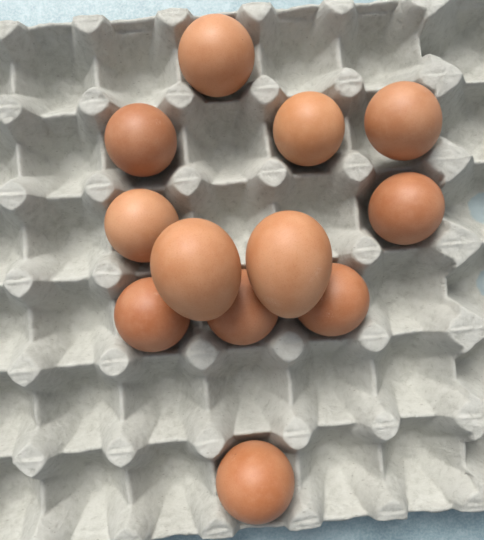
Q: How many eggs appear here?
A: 12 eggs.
